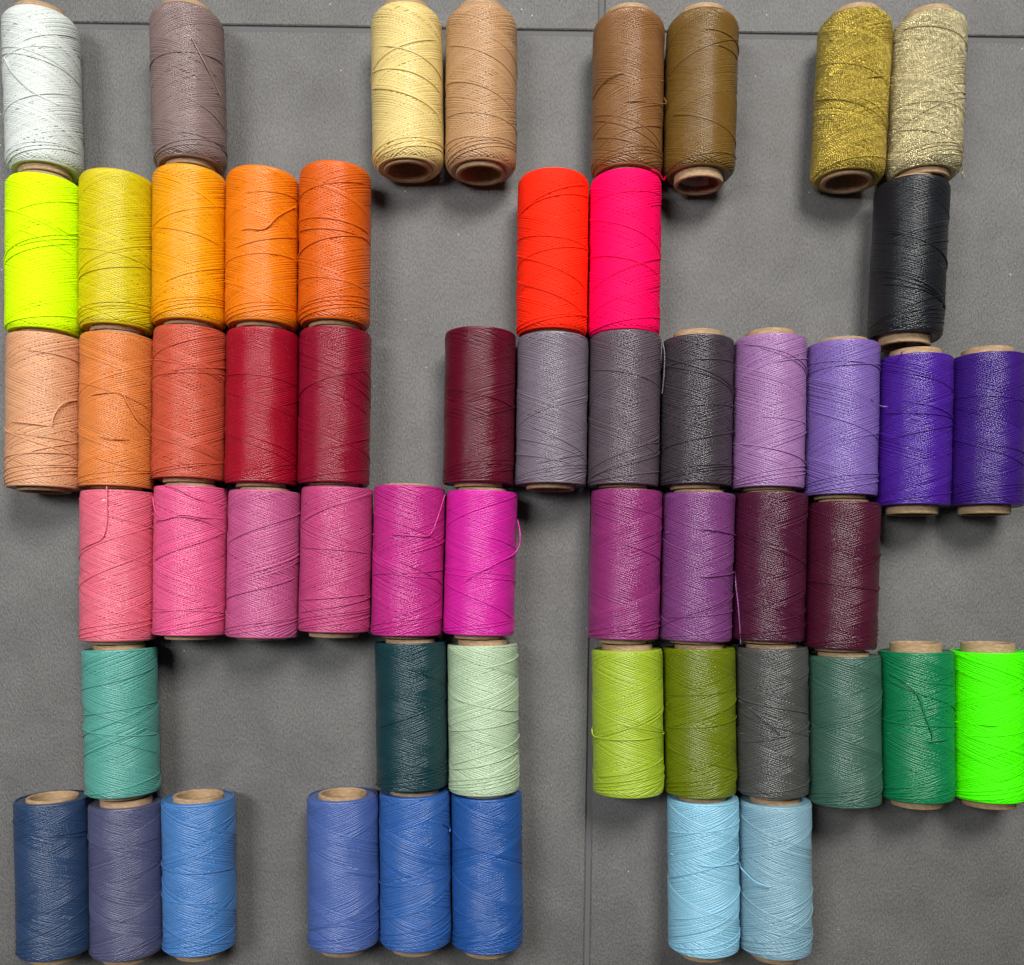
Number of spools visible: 56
